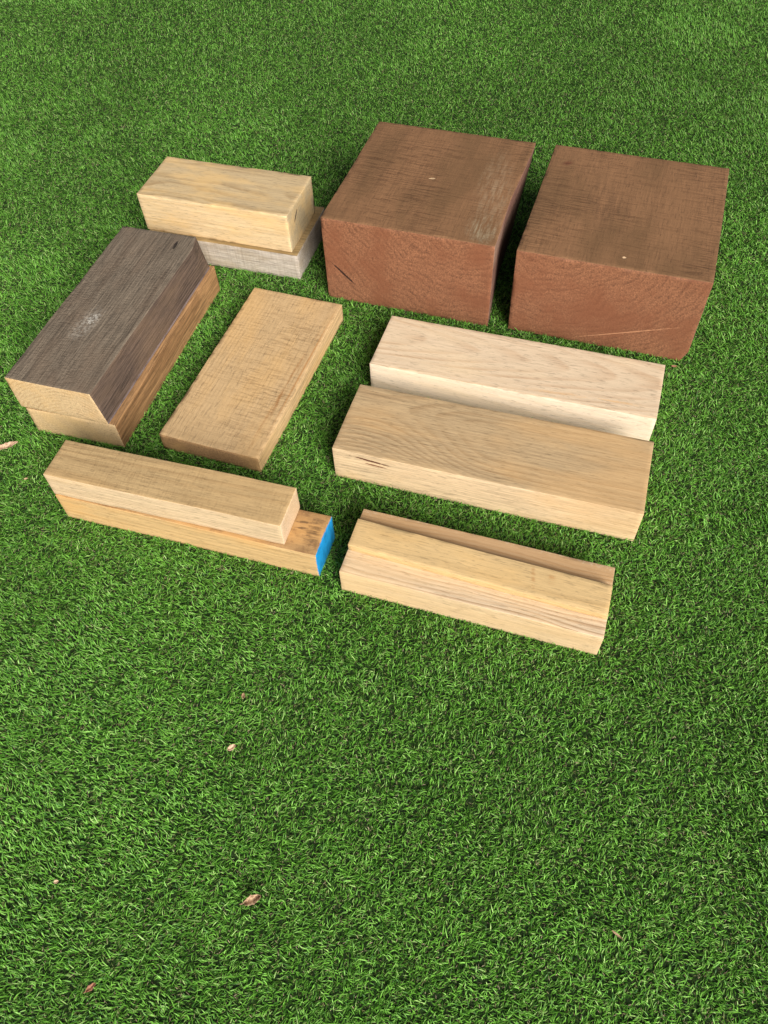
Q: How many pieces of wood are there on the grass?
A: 13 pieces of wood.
